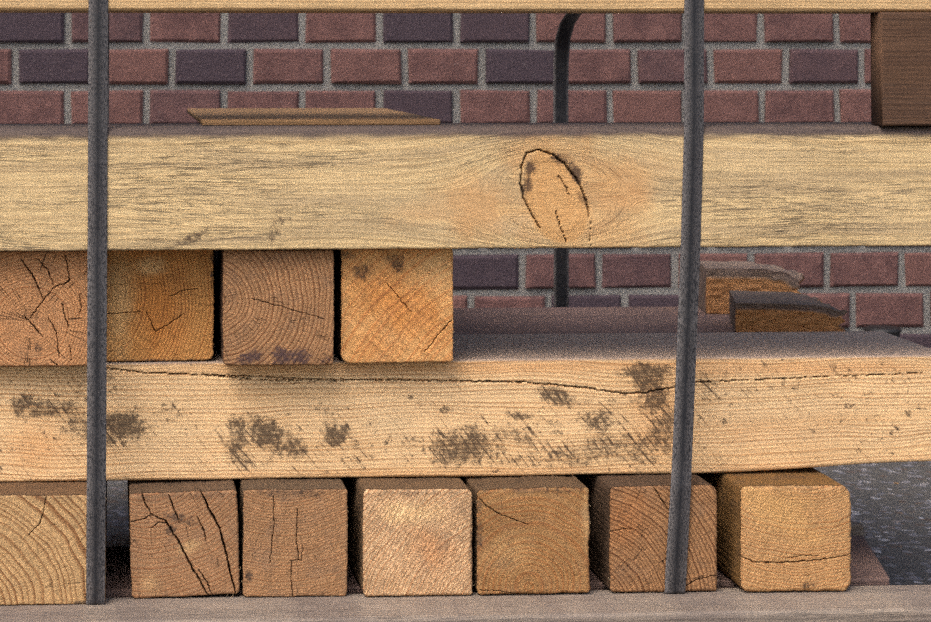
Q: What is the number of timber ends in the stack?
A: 11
